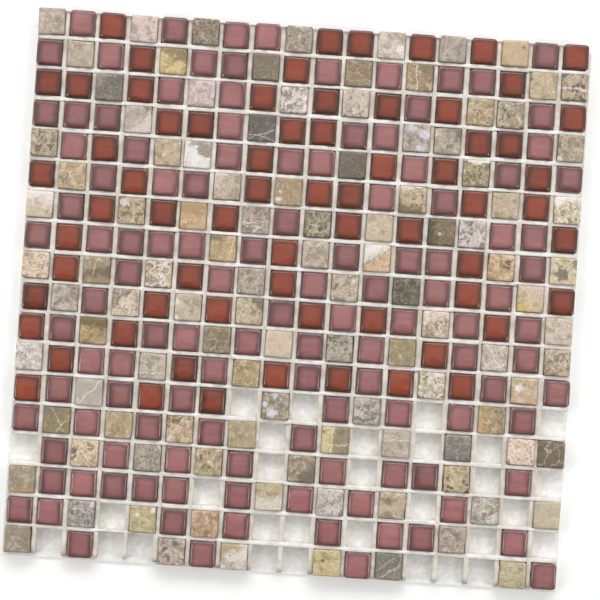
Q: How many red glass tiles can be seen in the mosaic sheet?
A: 67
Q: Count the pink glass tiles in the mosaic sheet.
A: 119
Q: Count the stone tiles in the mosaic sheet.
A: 108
